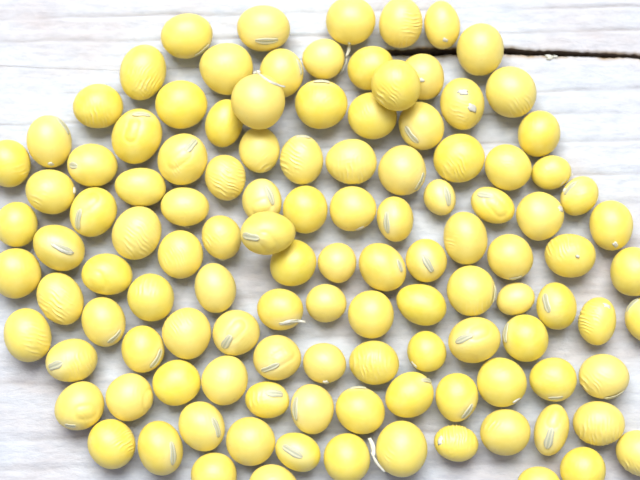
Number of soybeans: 117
